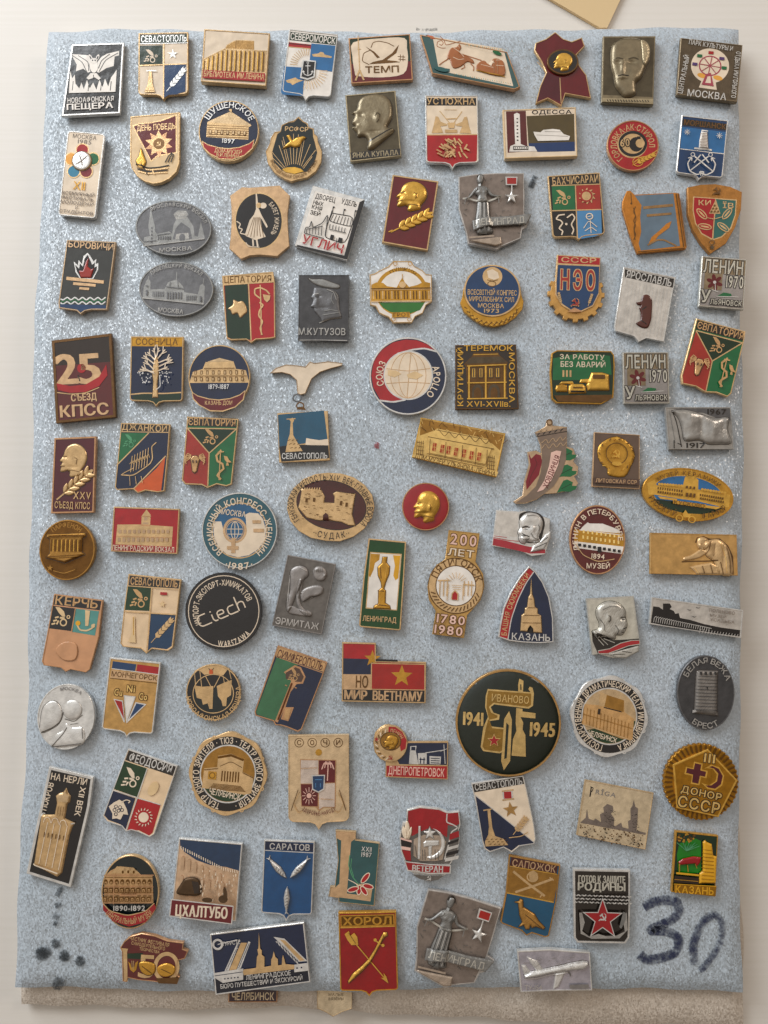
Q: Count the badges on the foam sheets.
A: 100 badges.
